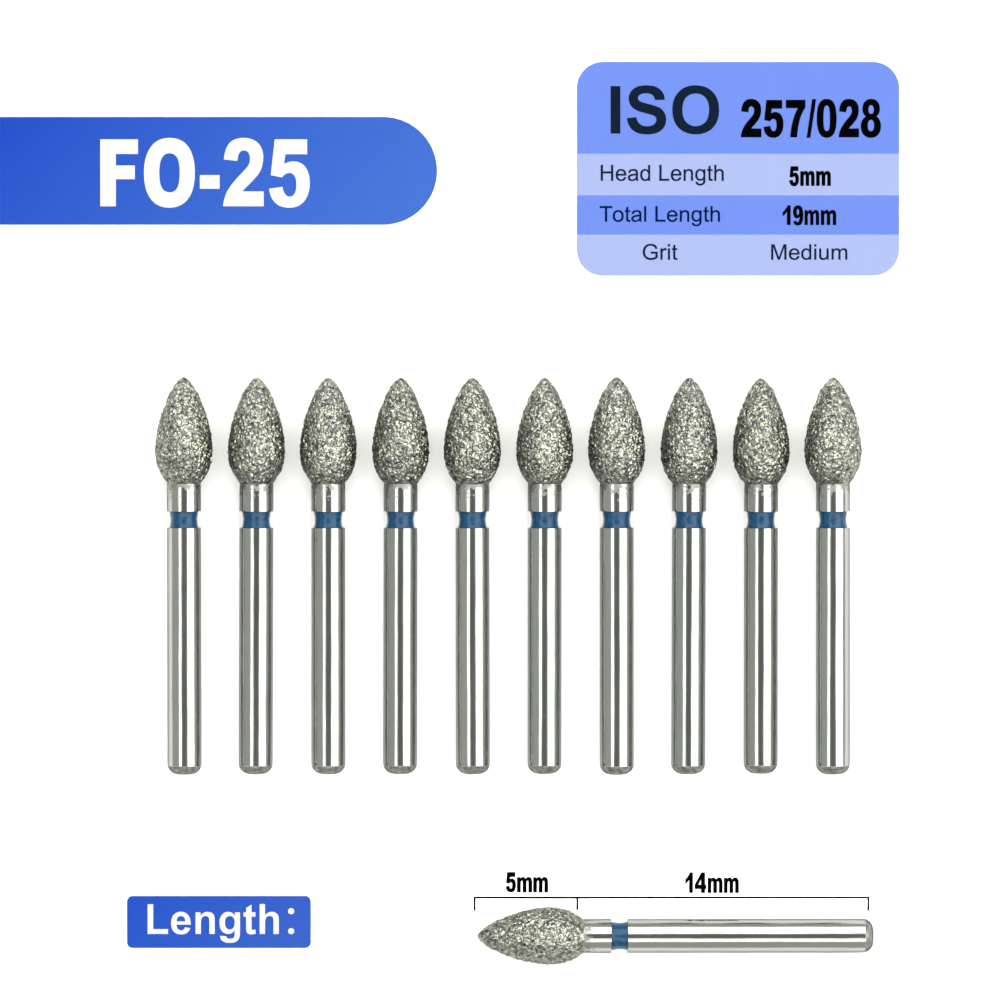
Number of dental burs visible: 11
